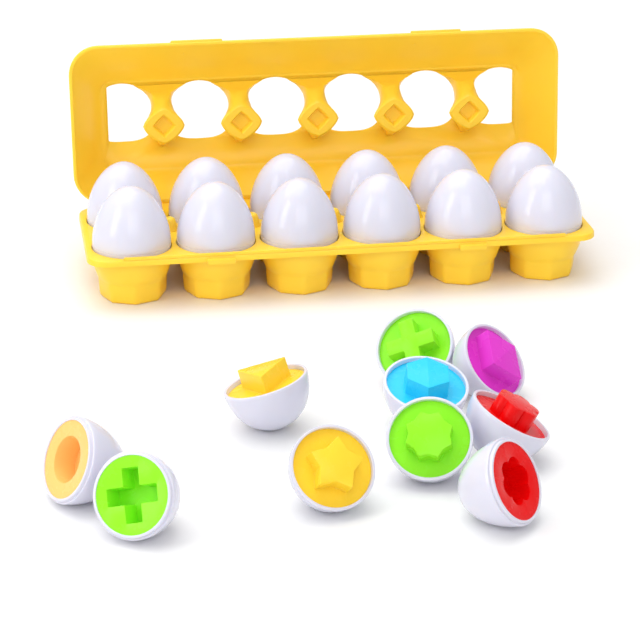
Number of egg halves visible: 10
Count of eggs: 12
